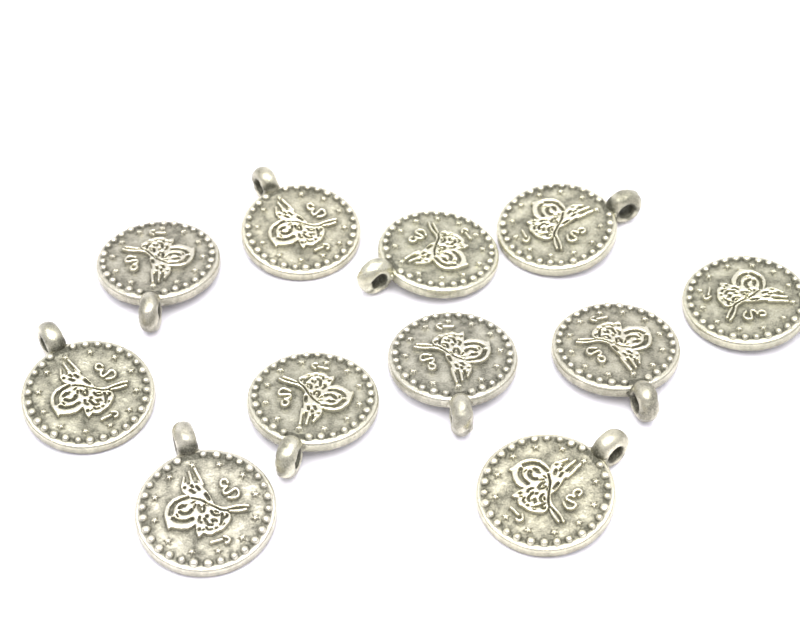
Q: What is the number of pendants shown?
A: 11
